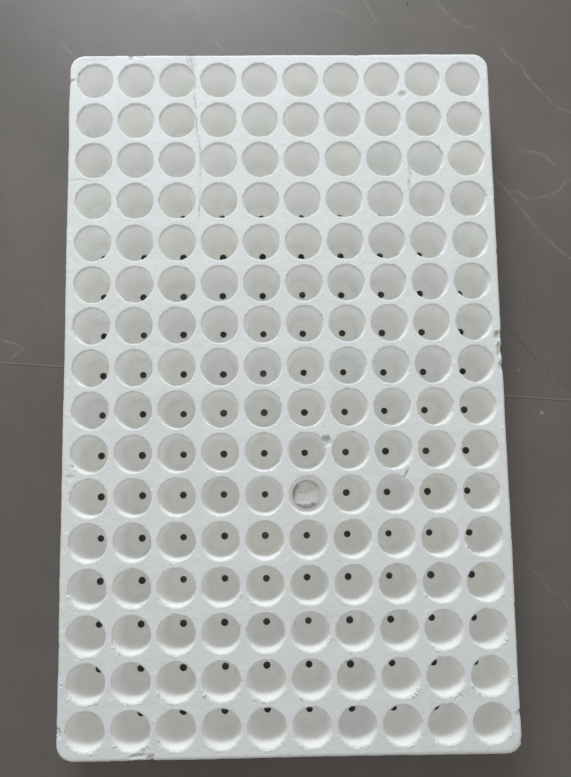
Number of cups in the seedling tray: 160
